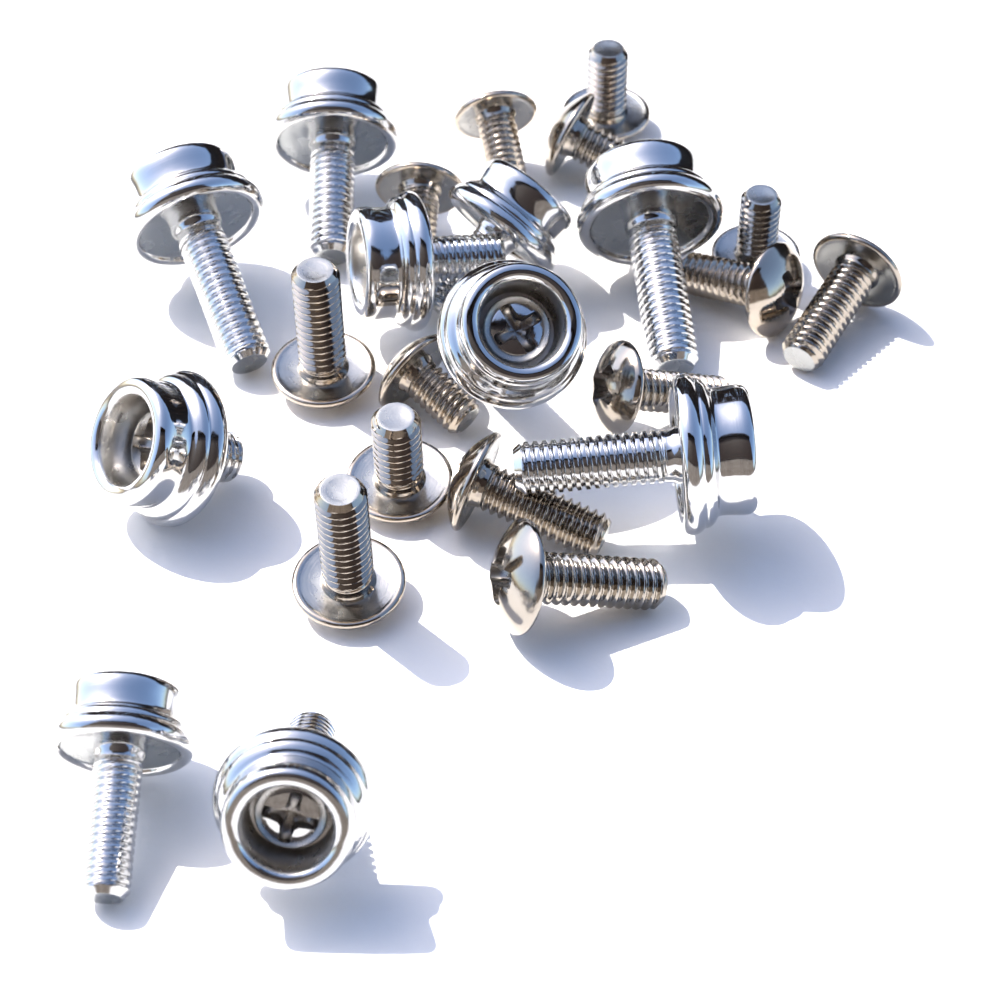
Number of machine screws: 14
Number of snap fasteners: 10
